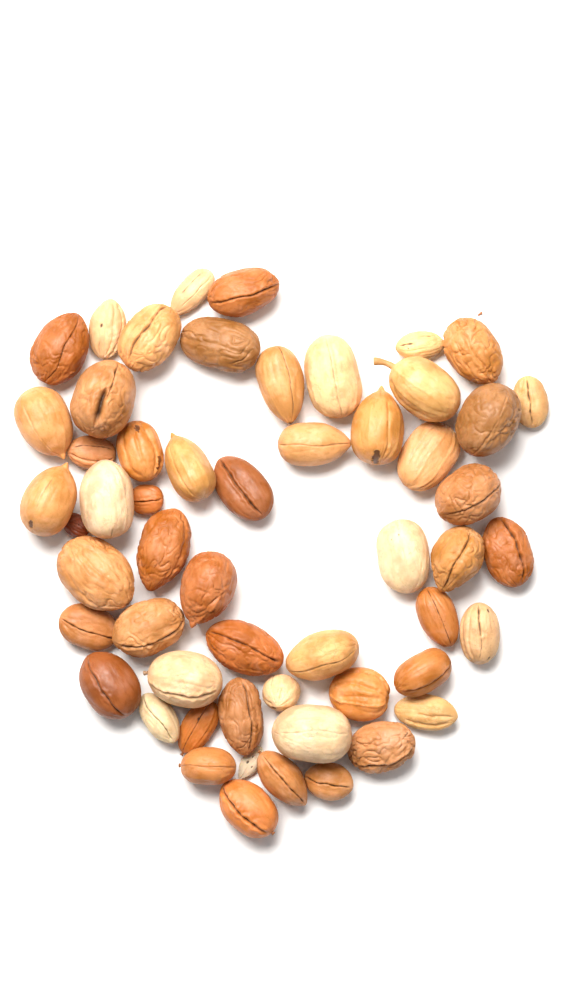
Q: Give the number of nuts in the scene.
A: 55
